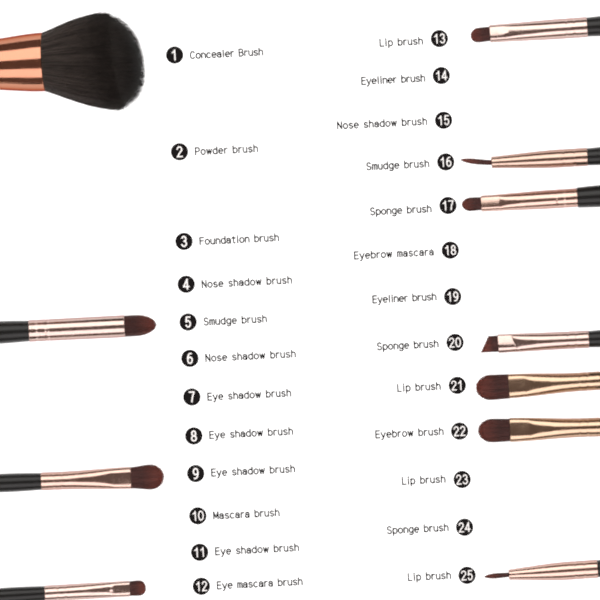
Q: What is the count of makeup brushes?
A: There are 11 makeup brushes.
